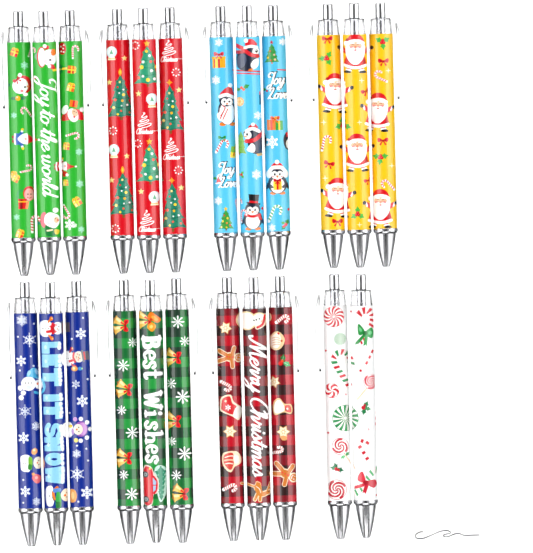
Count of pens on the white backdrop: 23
